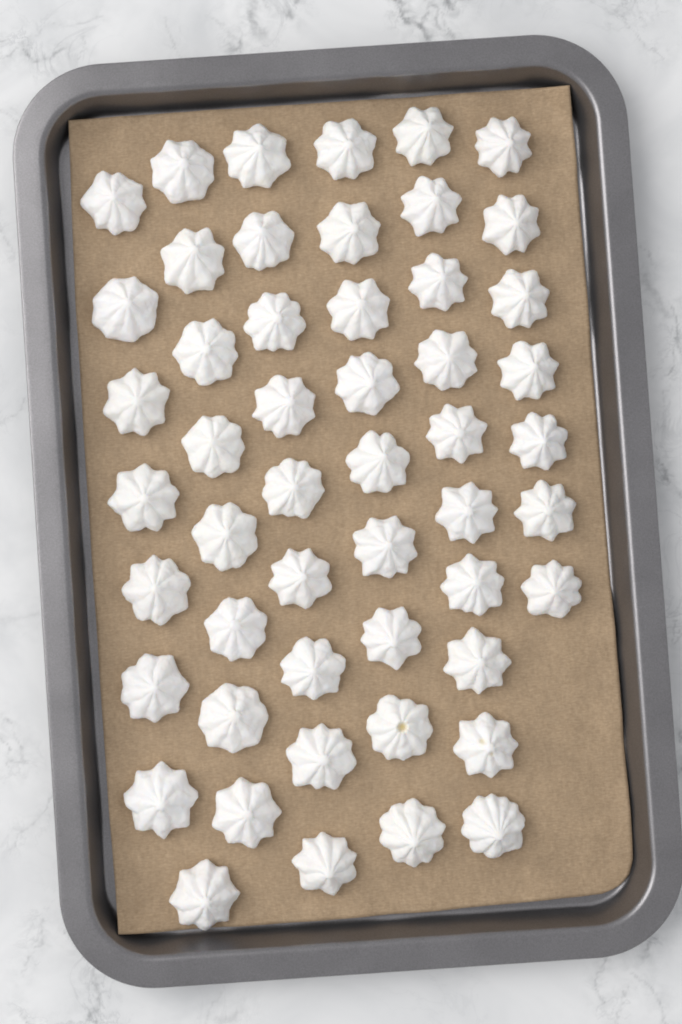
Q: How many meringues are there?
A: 51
